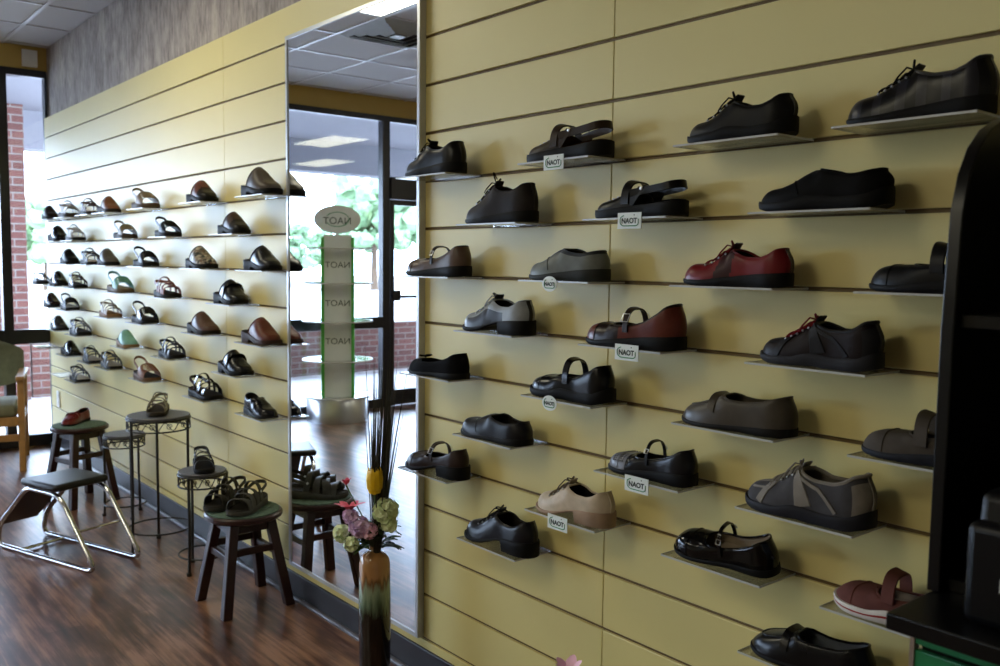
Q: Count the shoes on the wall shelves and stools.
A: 74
